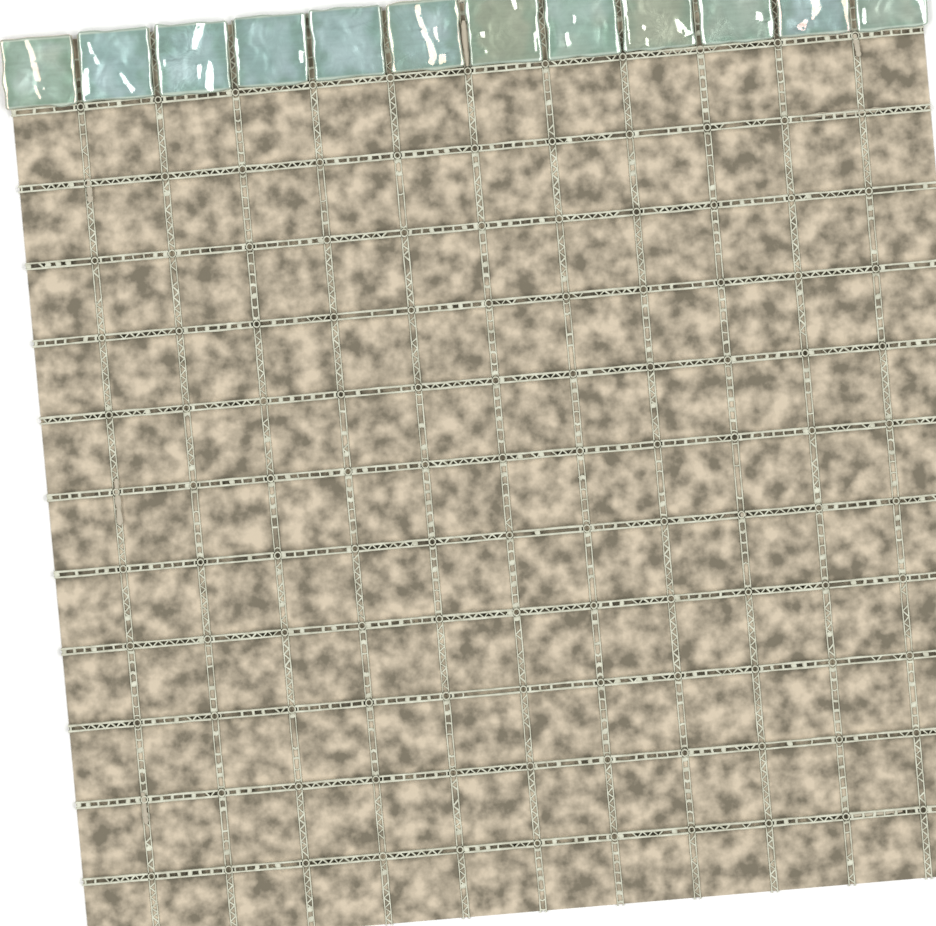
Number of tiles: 12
